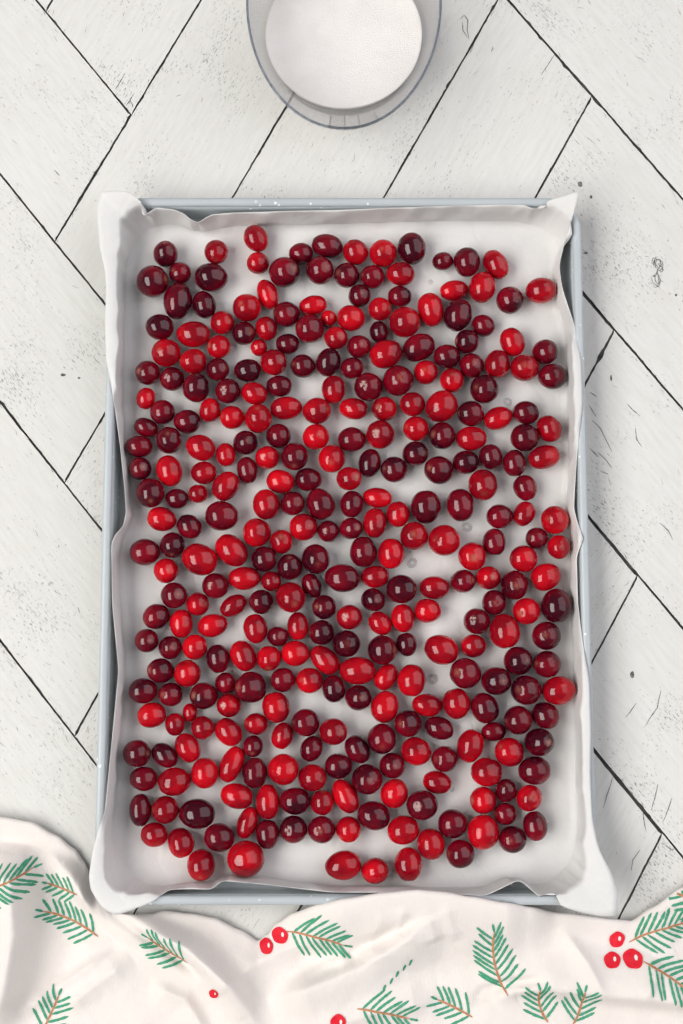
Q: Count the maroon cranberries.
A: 163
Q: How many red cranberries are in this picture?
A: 158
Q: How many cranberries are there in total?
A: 321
